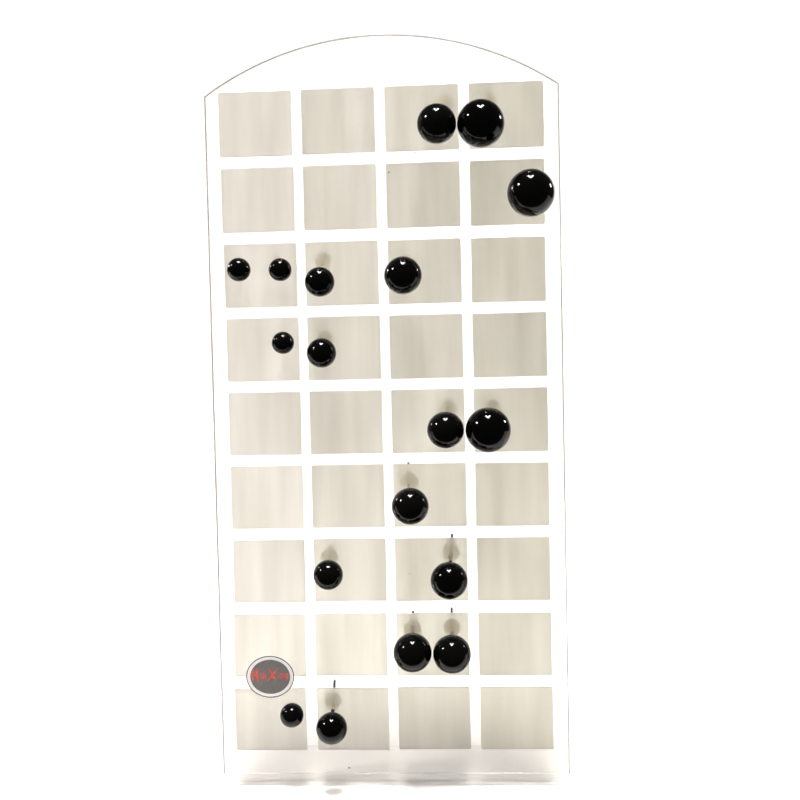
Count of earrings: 18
